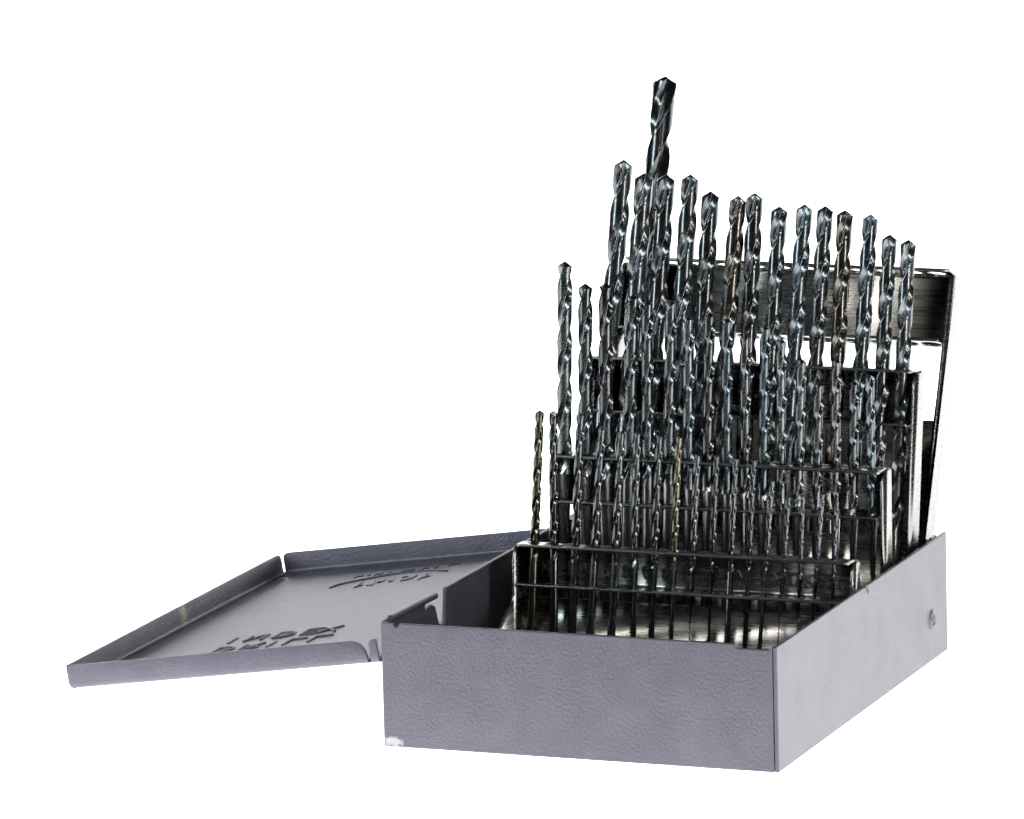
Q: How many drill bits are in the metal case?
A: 49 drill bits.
